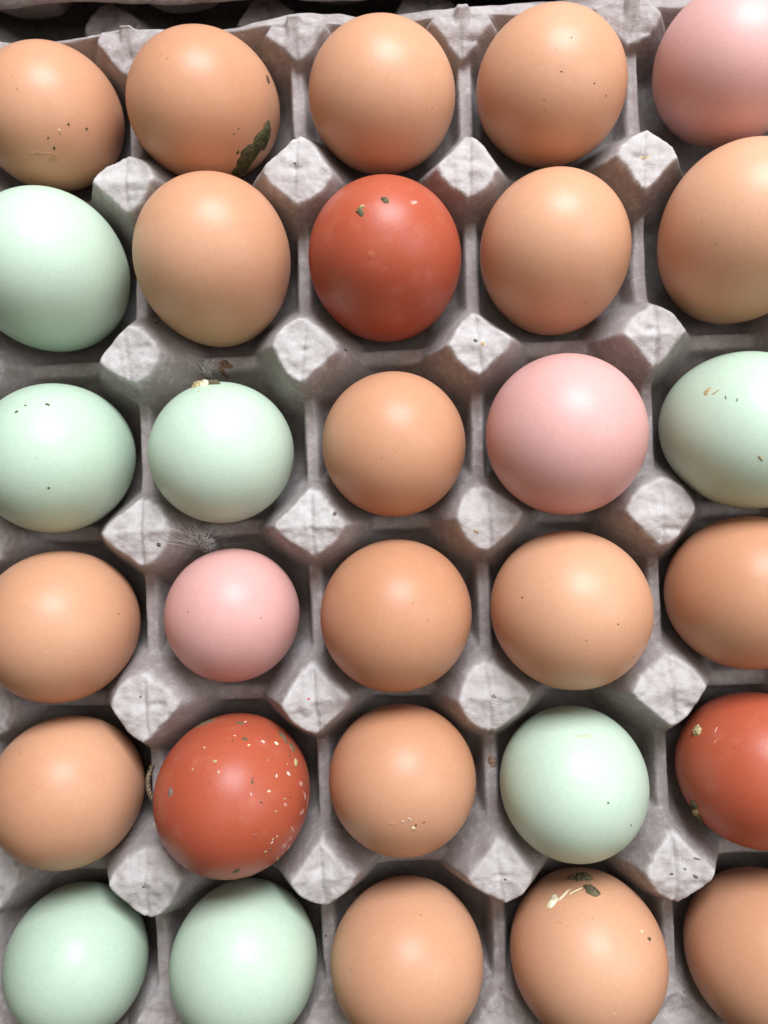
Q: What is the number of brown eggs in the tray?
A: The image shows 17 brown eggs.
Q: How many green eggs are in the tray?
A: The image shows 7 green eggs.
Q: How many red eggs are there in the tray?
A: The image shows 3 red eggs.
